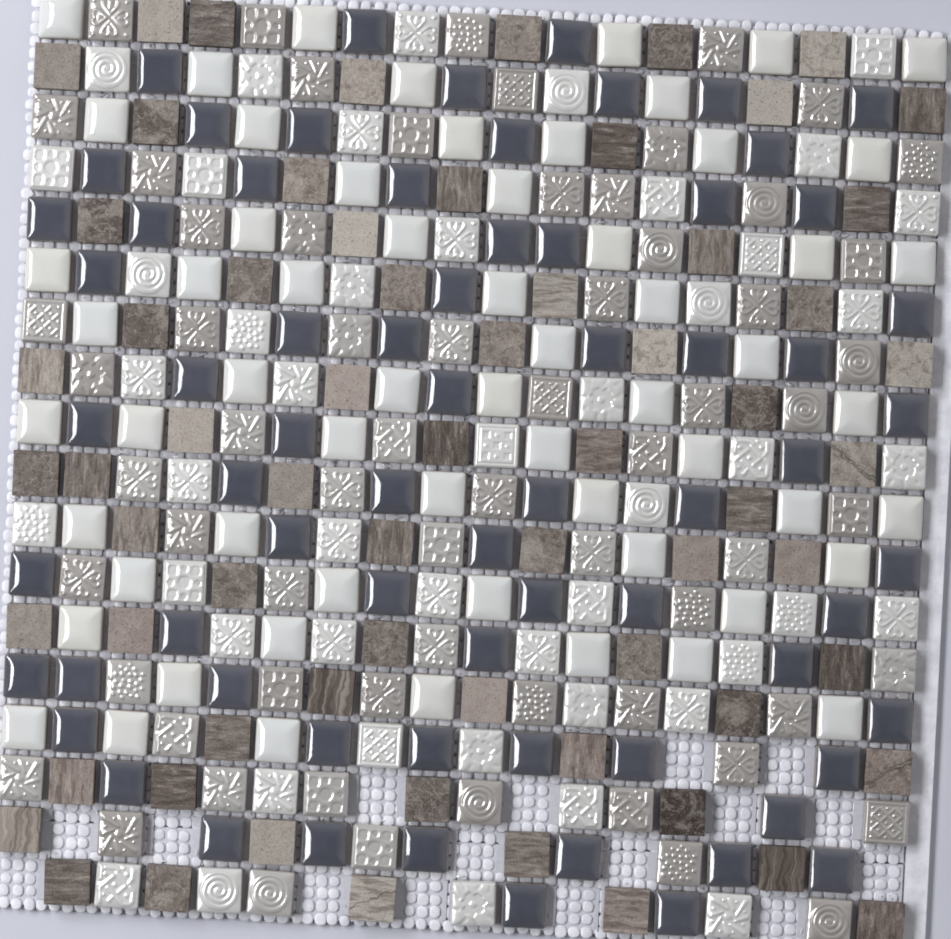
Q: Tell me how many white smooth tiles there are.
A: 61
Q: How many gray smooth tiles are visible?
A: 69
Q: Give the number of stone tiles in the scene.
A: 66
